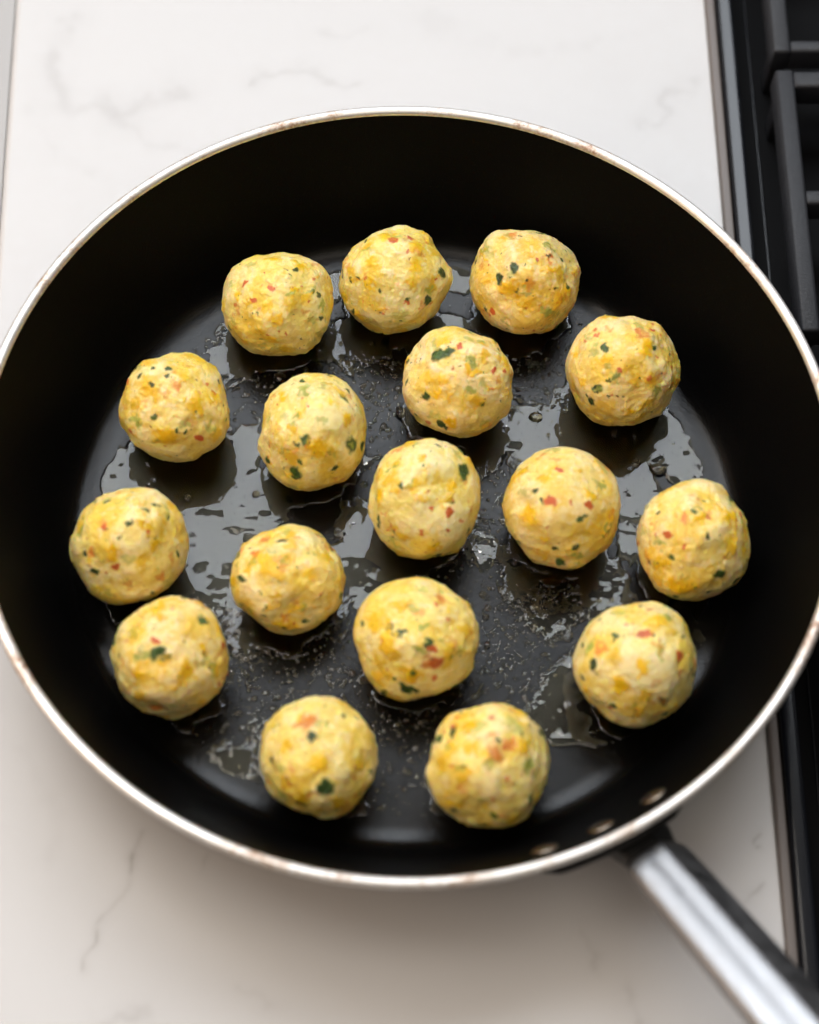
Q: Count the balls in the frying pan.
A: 17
